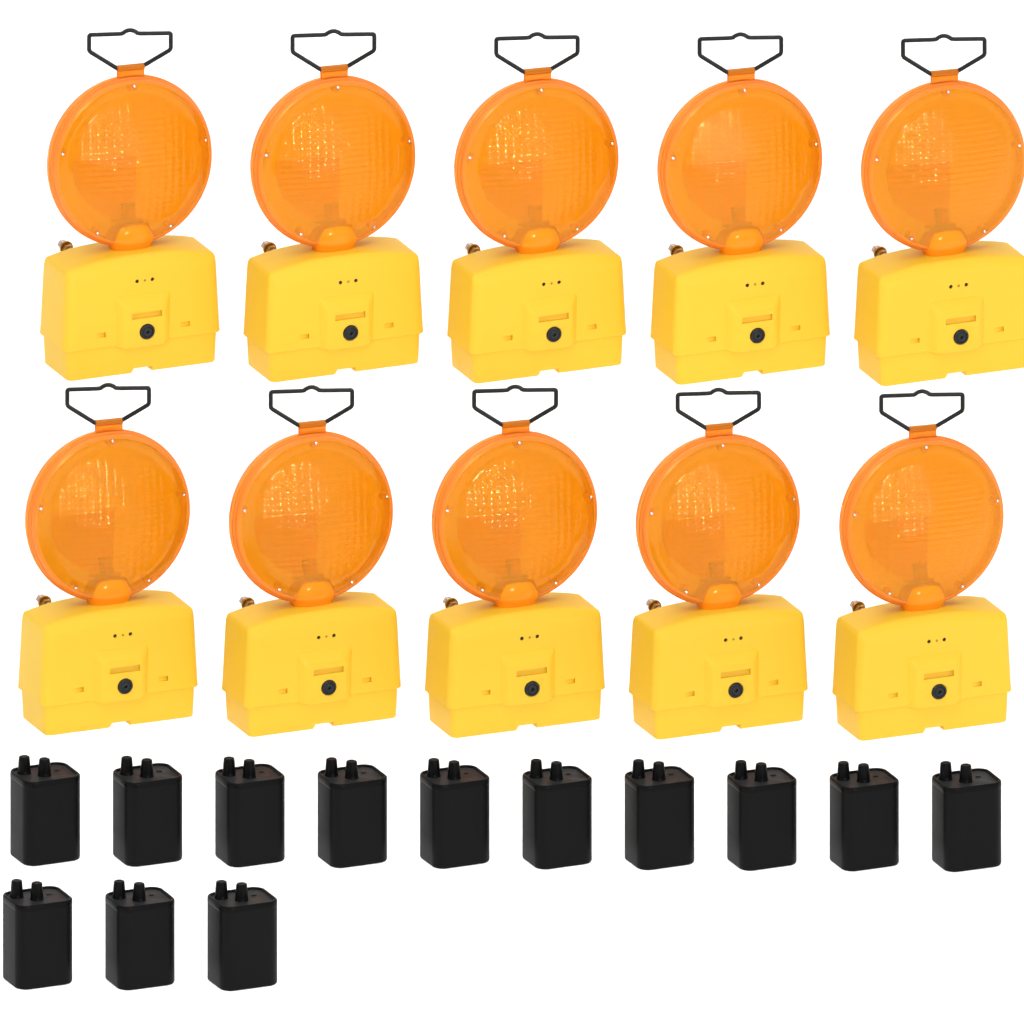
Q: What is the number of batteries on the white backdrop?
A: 13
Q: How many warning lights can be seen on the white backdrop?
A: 10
